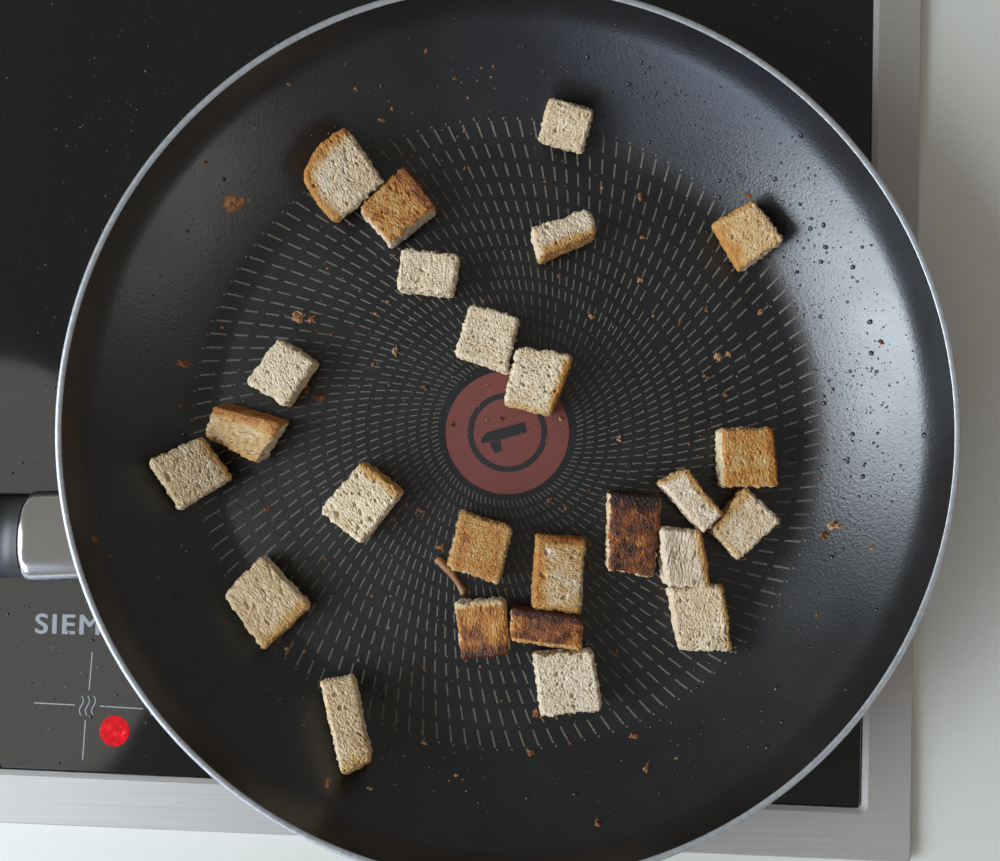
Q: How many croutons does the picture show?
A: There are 25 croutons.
